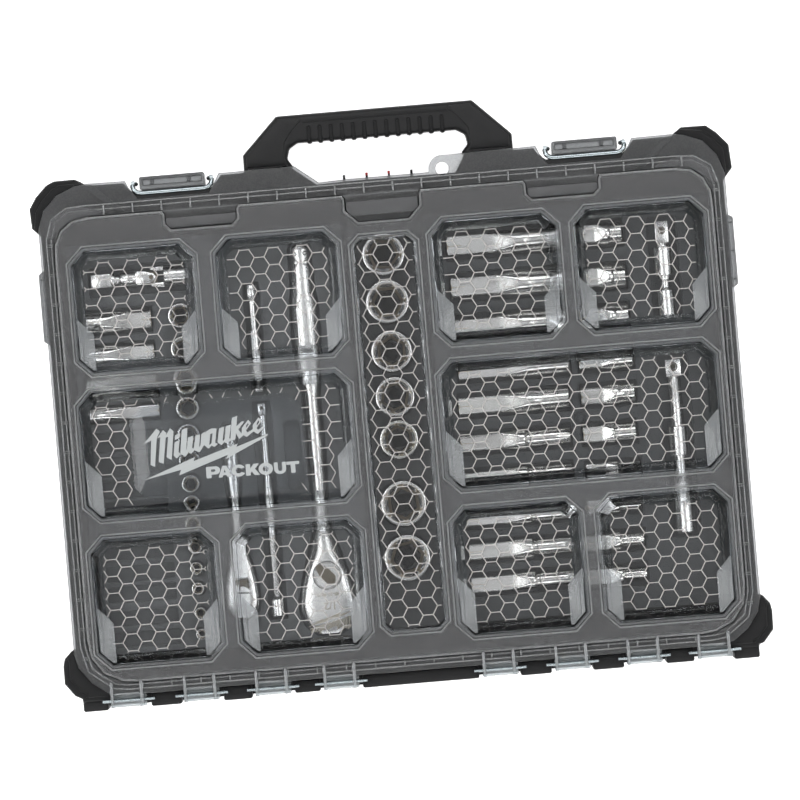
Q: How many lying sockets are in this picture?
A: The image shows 24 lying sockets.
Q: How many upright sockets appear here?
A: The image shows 21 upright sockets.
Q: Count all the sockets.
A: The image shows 45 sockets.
